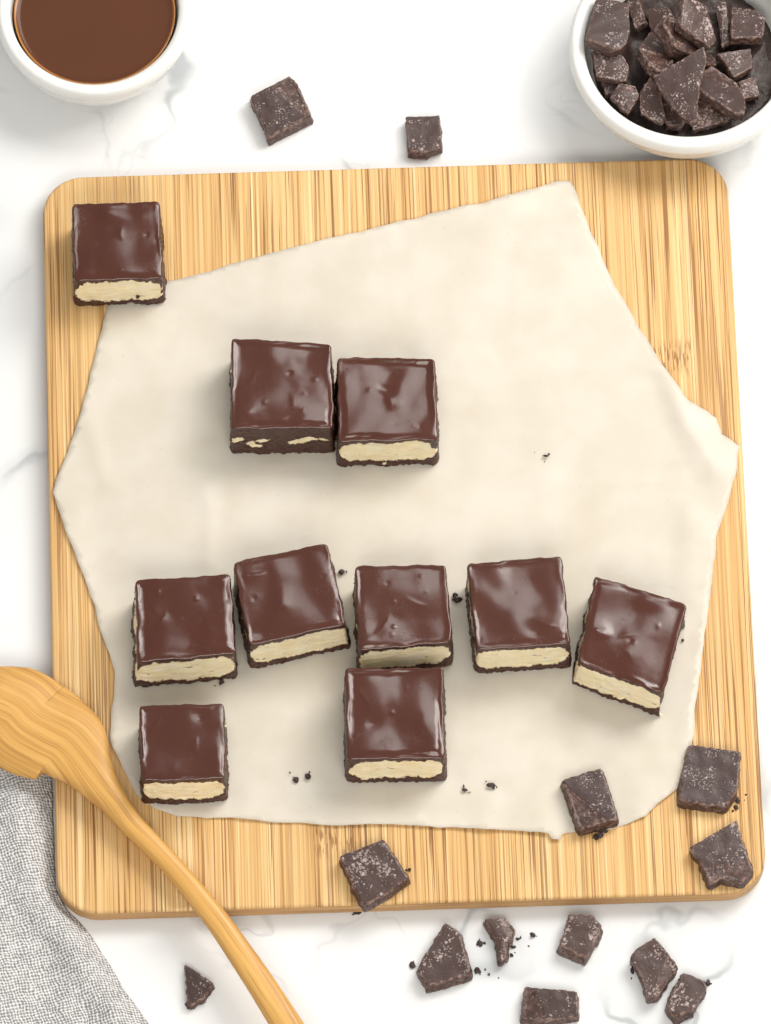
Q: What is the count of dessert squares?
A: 10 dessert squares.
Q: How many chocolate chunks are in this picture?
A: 31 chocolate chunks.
